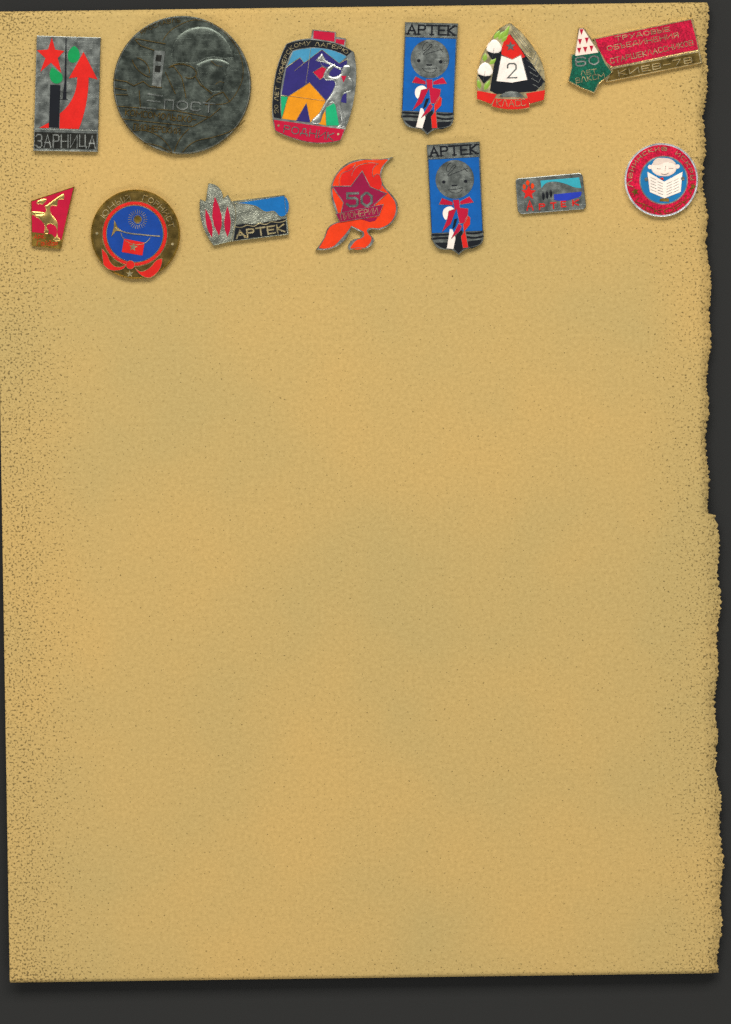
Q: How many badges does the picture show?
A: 13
